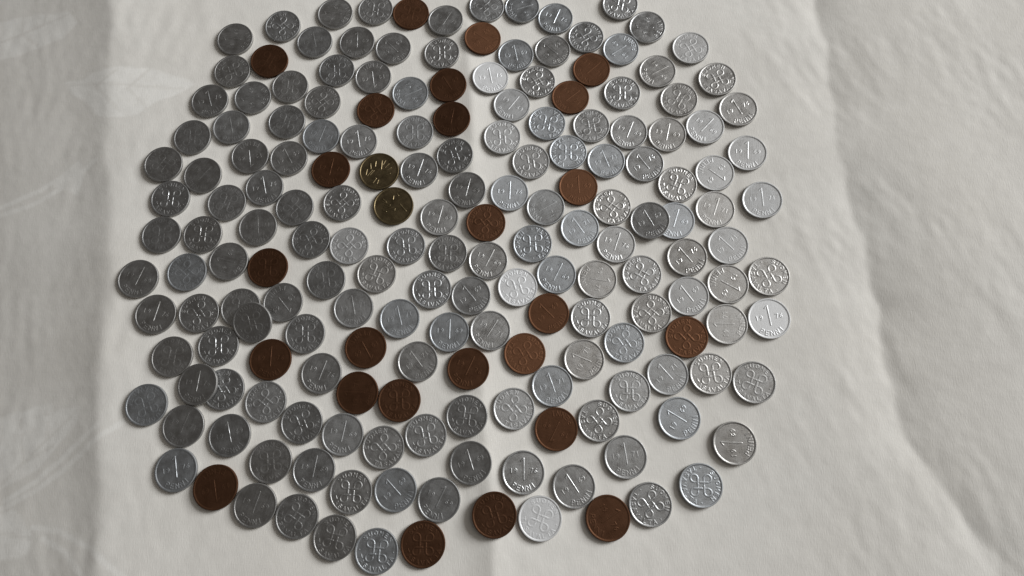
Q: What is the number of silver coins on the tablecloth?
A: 158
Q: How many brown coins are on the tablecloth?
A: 25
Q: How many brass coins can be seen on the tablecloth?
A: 2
